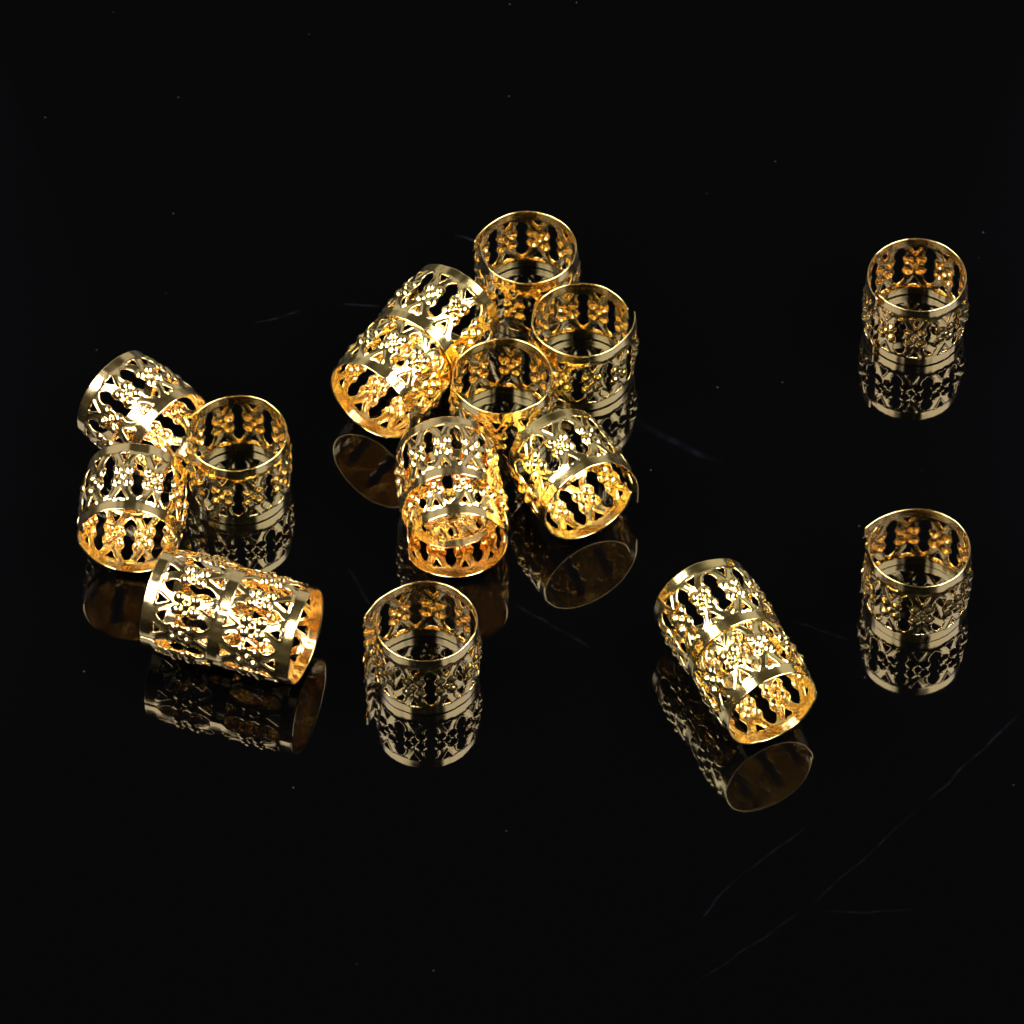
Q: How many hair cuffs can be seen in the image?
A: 18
